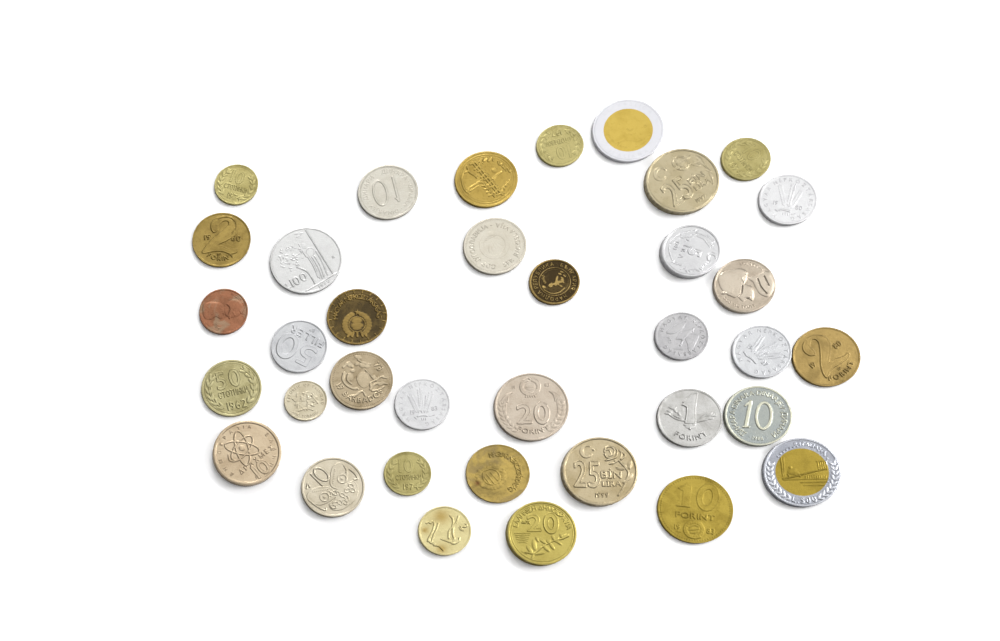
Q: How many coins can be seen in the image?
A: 36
